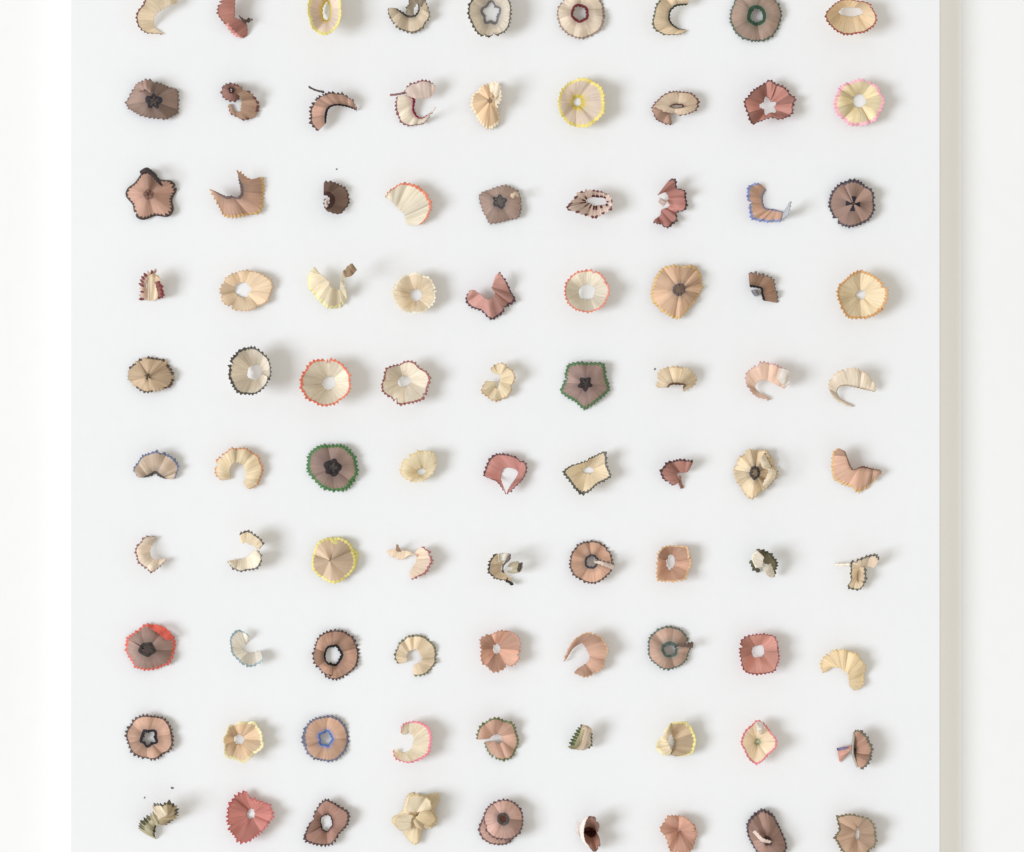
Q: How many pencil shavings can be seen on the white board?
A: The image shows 90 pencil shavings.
